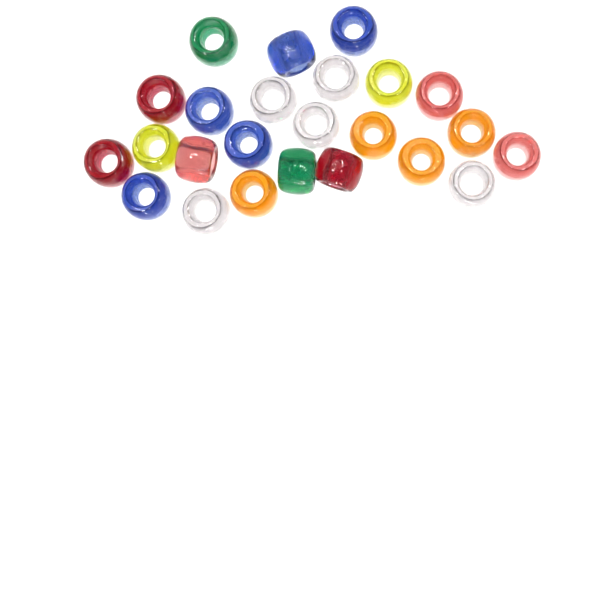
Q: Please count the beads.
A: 24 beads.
